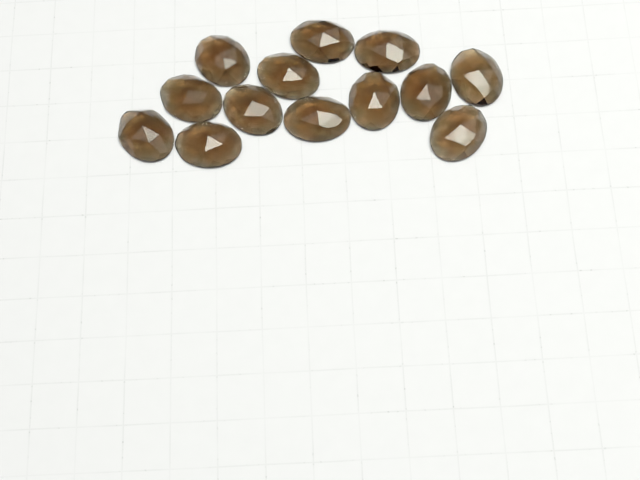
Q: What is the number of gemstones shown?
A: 13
